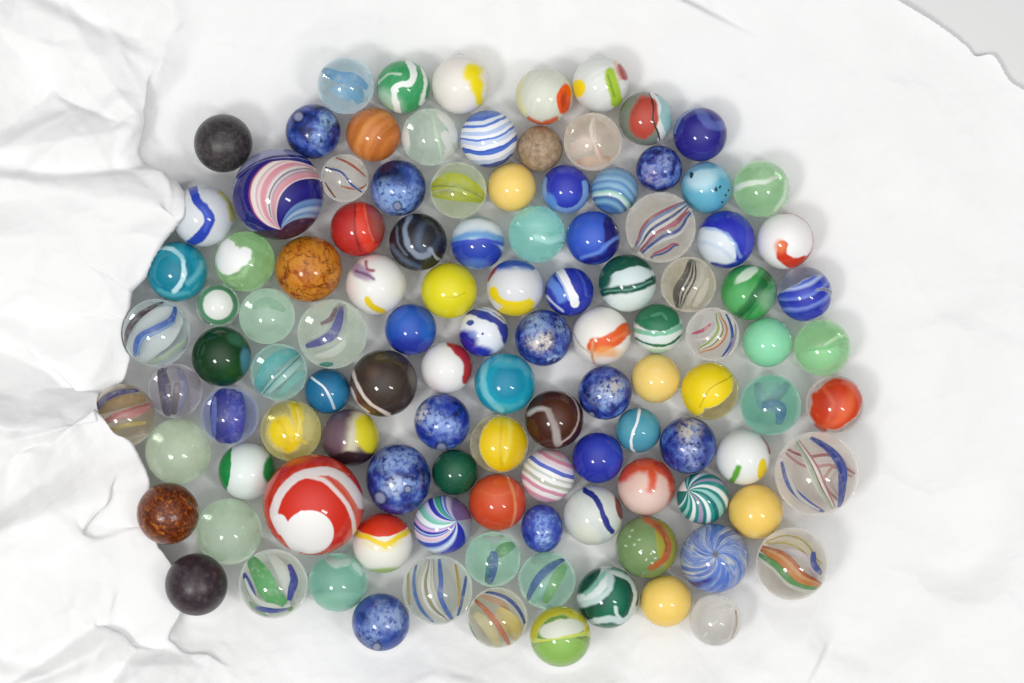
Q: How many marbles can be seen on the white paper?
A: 111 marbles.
